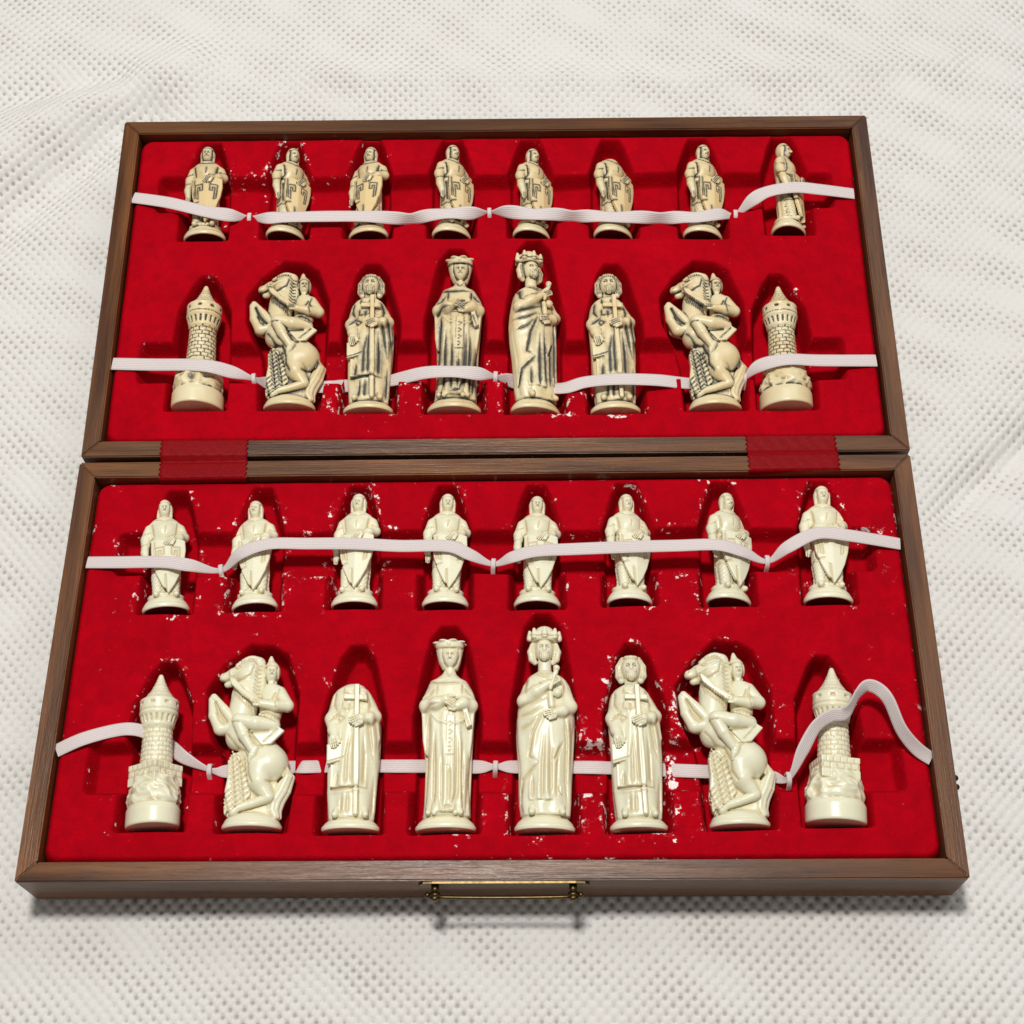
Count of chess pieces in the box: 32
